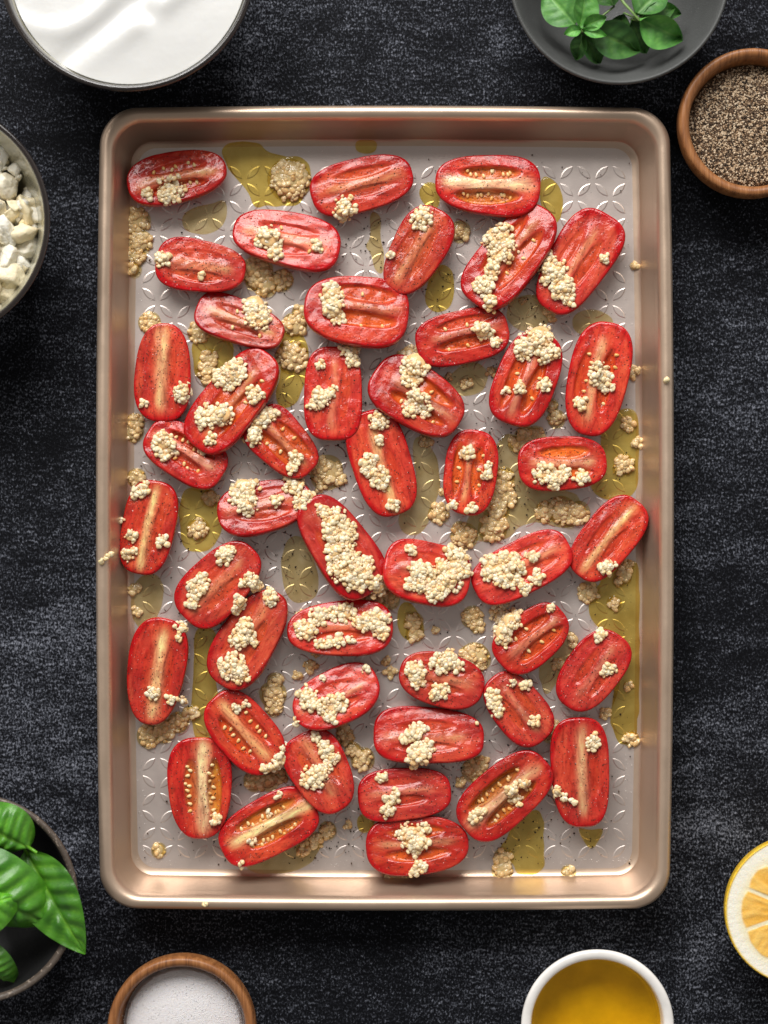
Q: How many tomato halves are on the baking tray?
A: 46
